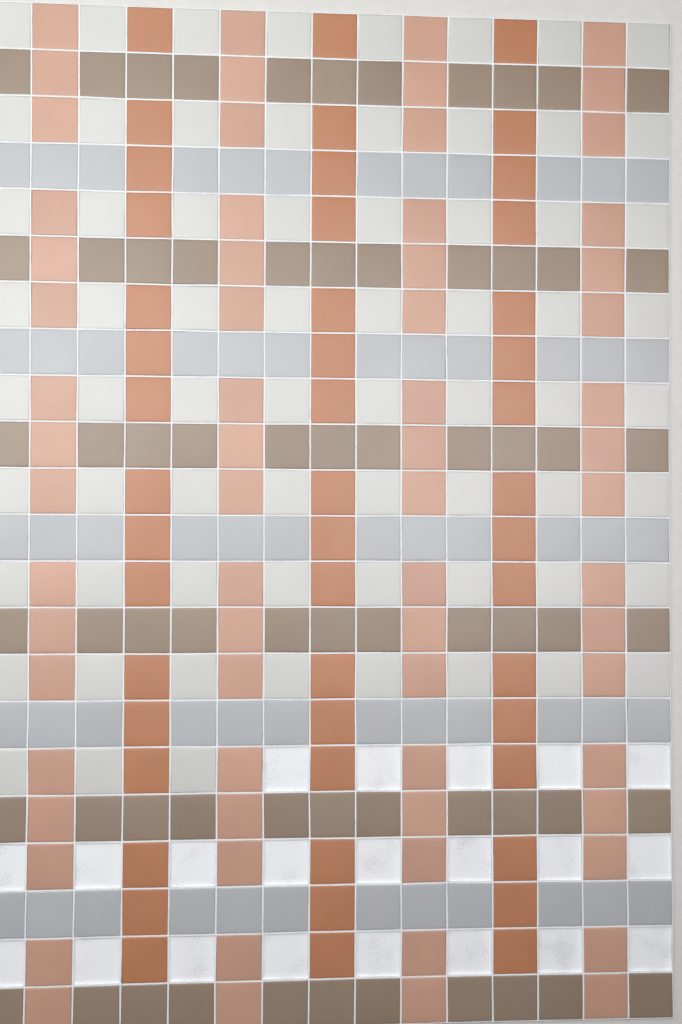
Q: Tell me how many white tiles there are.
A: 67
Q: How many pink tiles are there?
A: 68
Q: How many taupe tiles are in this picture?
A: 66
